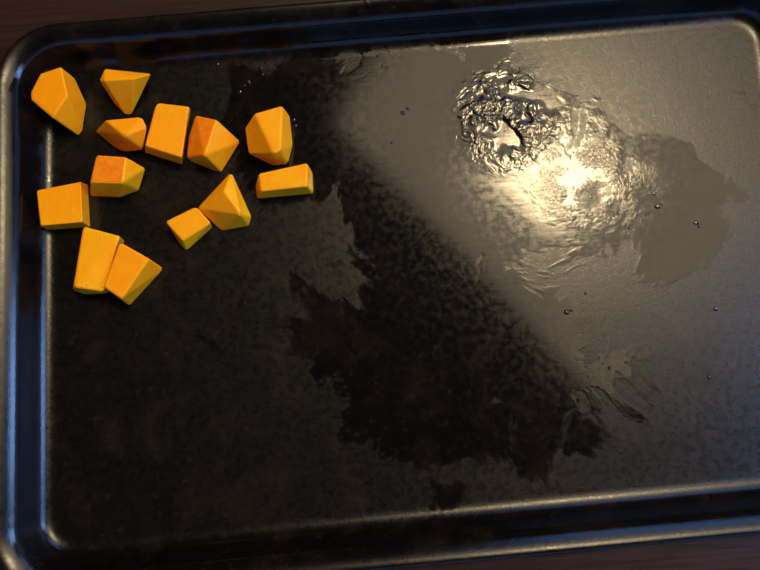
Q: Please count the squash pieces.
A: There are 13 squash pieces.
